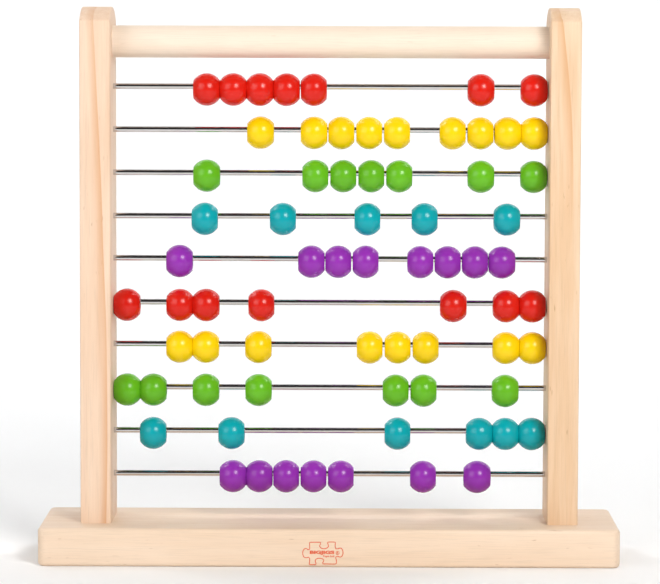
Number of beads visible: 71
